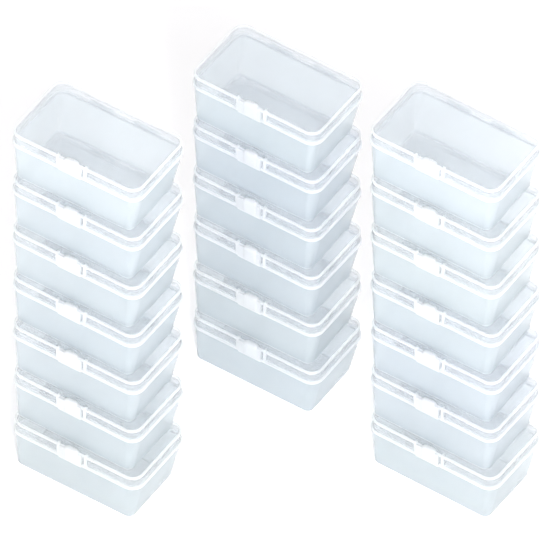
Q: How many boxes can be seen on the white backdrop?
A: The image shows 20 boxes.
